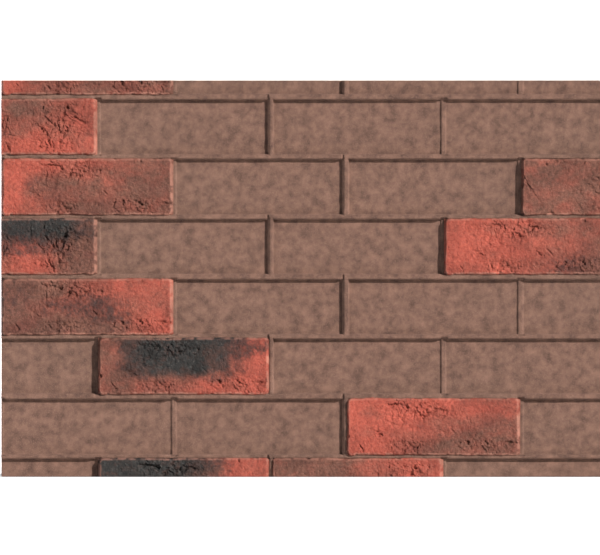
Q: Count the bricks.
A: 11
